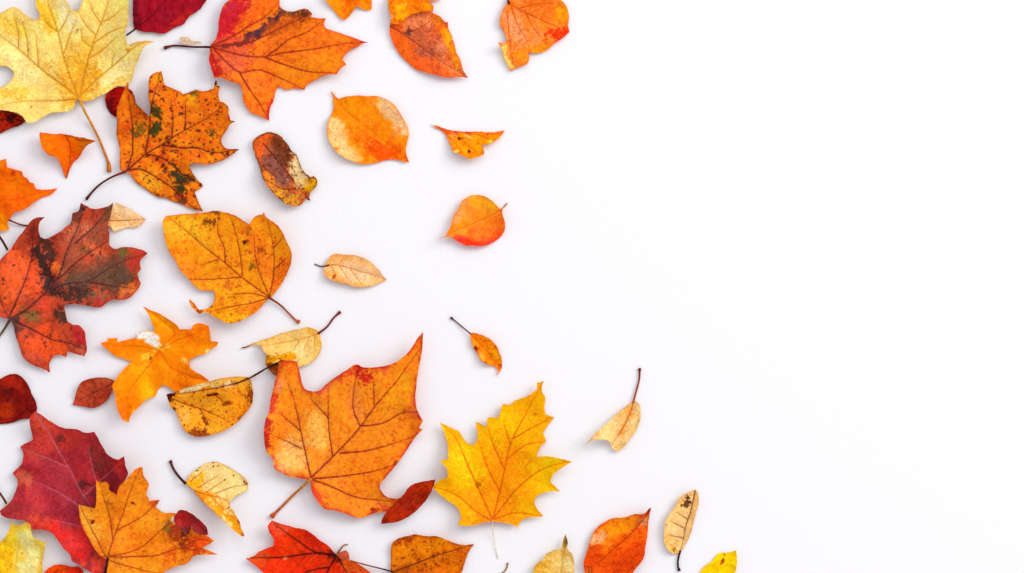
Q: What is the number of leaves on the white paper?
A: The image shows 42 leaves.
